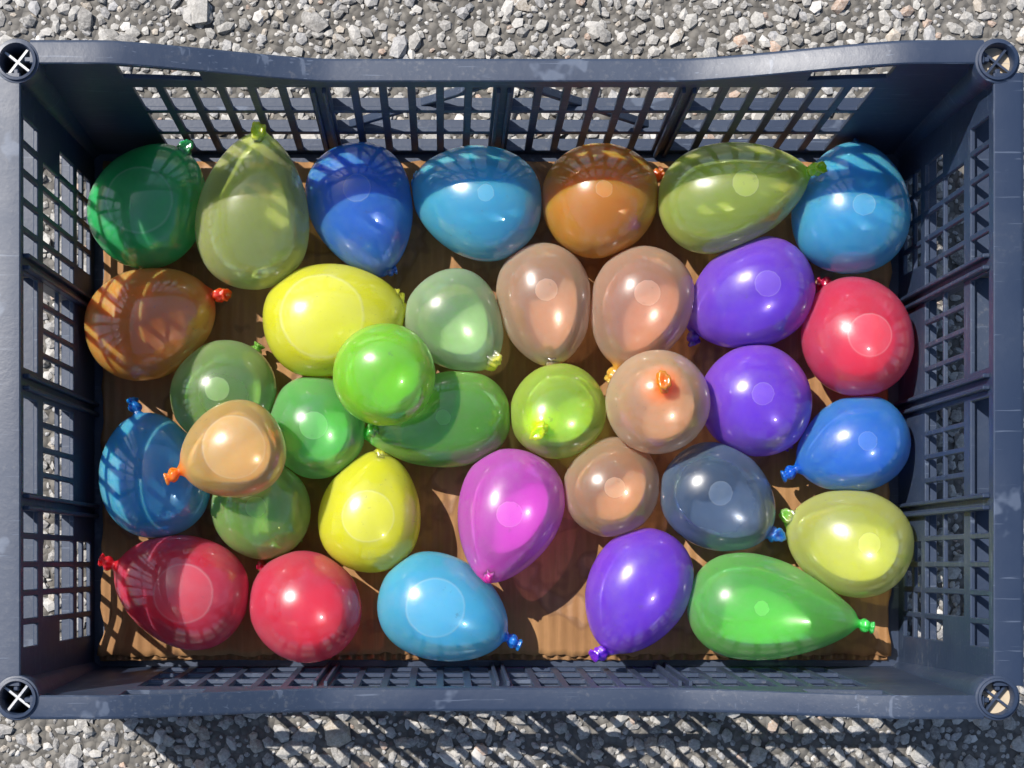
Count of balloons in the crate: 35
